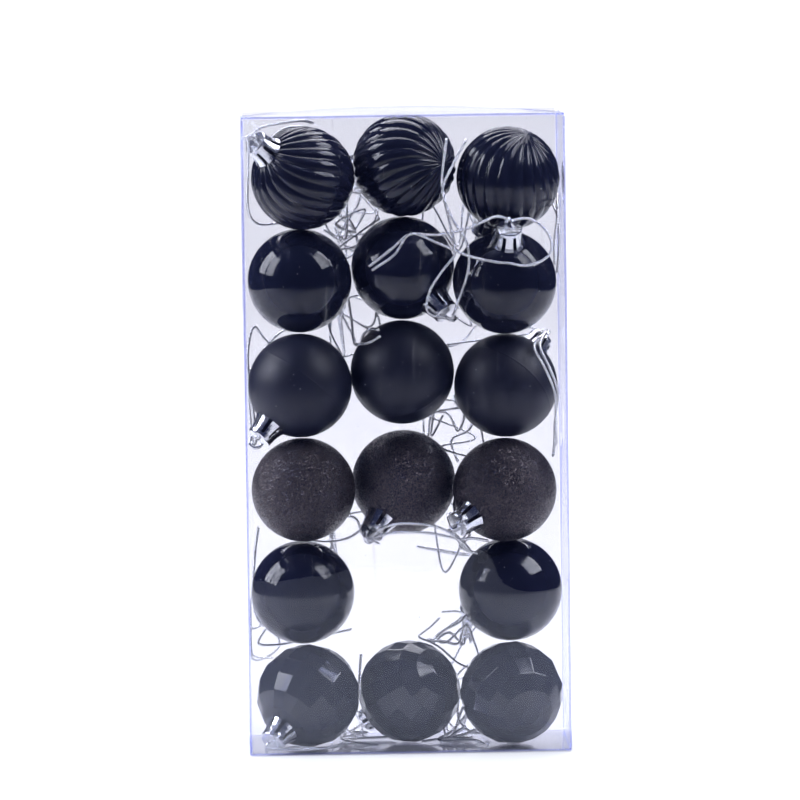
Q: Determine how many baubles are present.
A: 17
